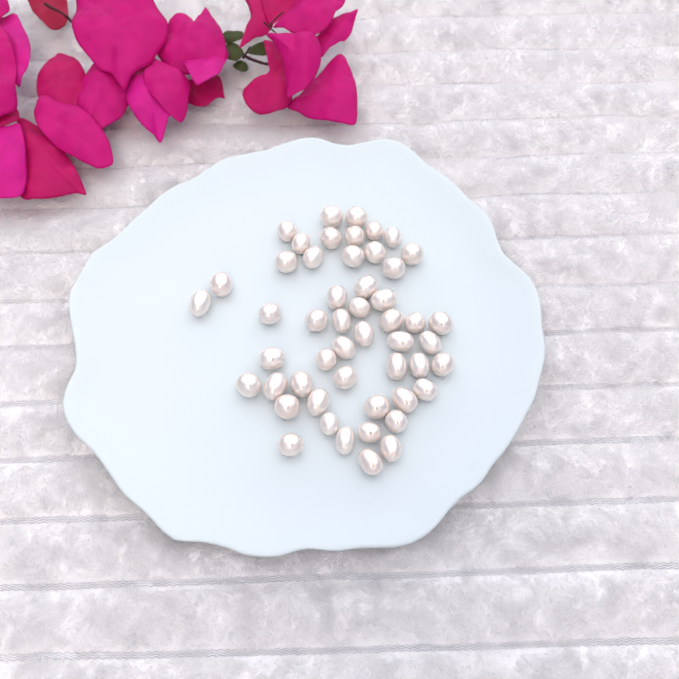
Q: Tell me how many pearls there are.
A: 51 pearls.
